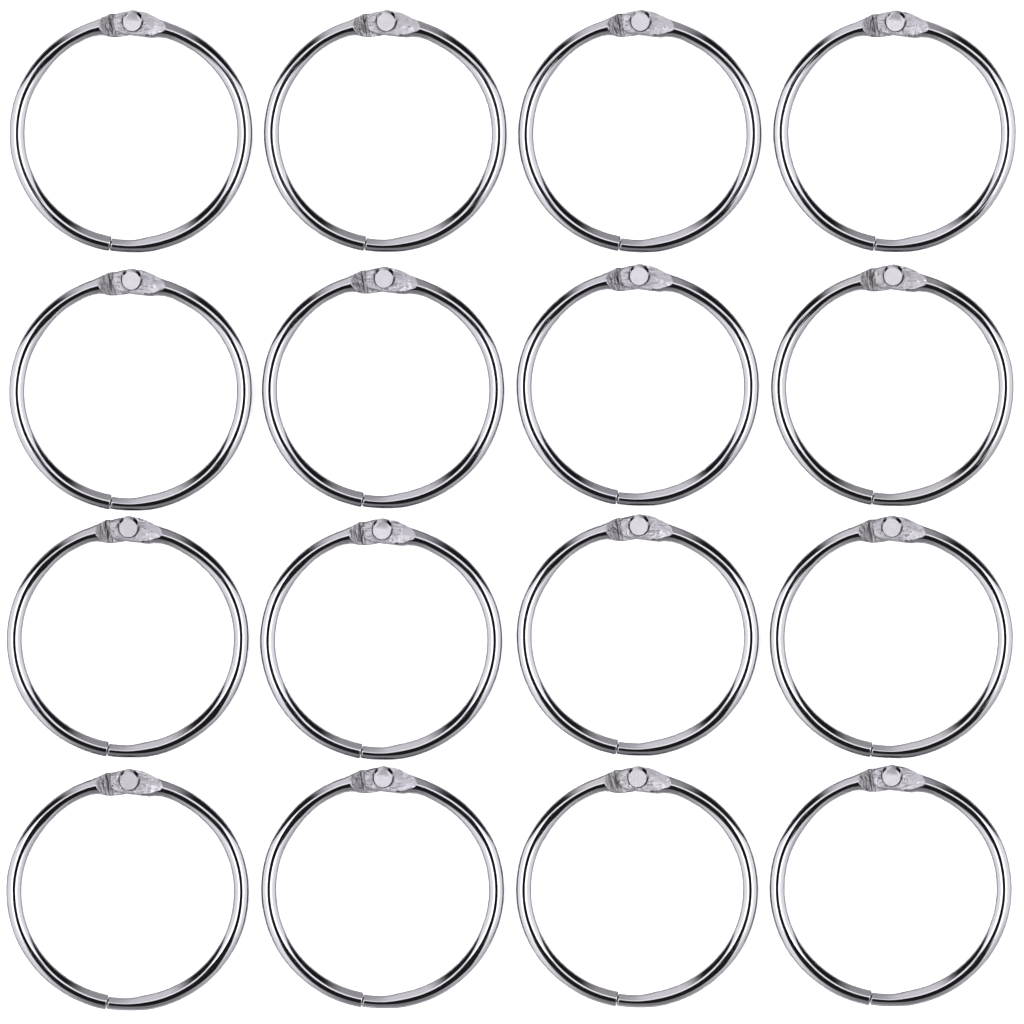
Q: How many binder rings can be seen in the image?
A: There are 16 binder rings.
